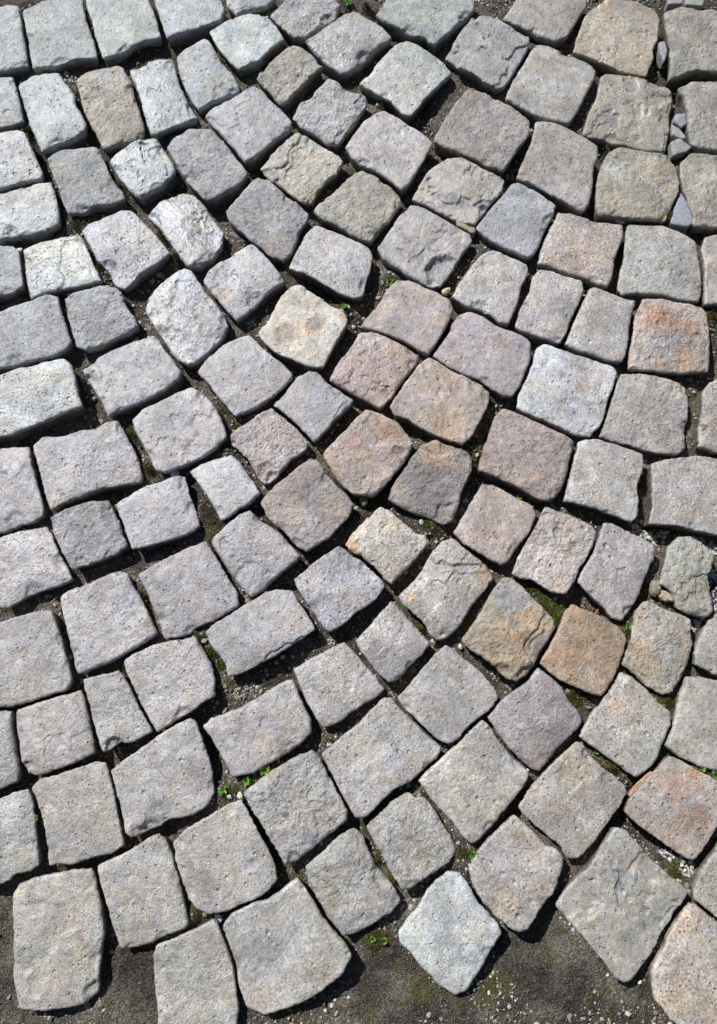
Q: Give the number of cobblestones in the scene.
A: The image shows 130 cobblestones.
